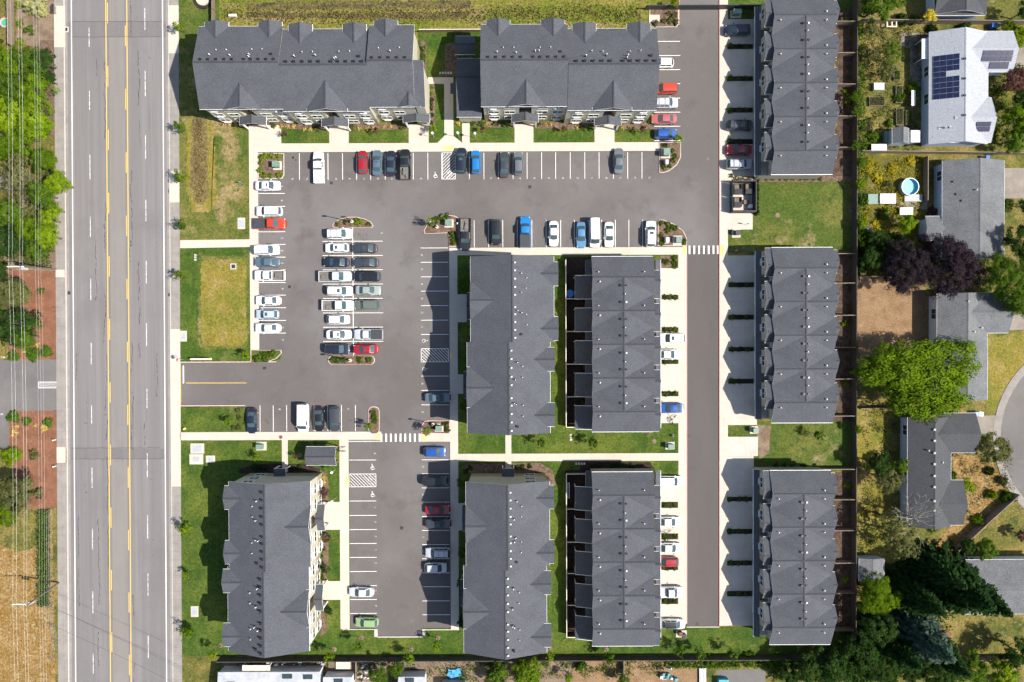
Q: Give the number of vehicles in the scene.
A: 74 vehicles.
